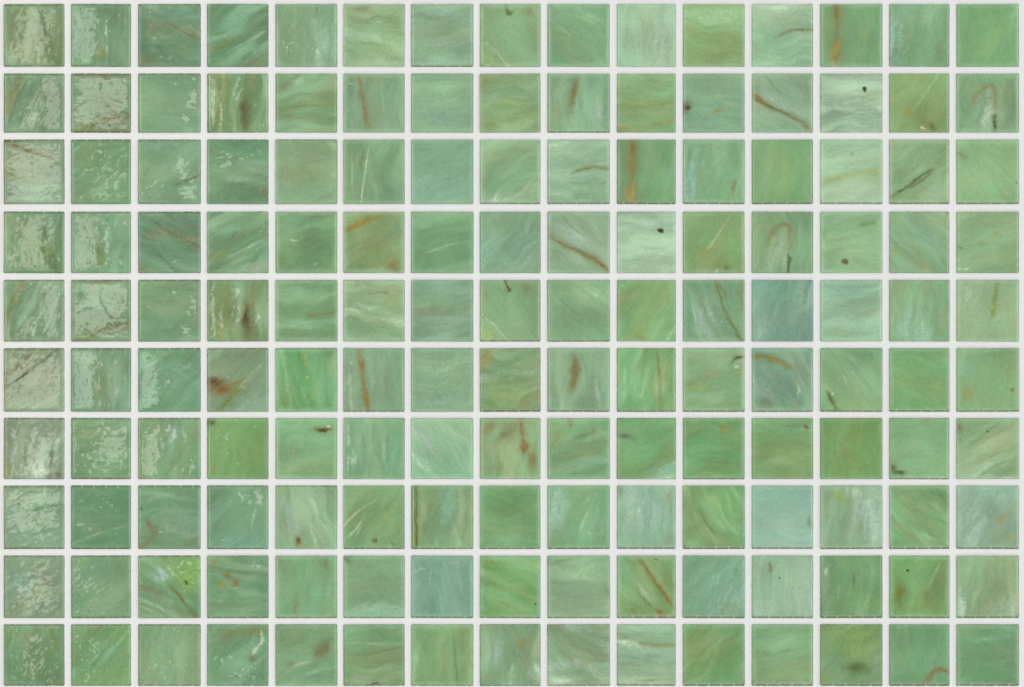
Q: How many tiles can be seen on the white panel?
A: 150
